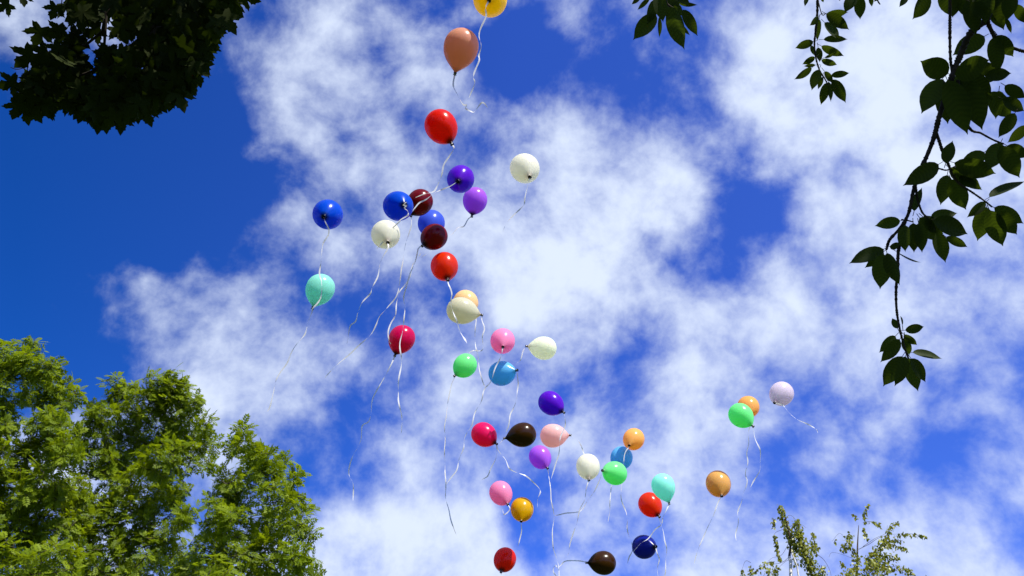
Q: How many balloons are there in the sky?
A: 41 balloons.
